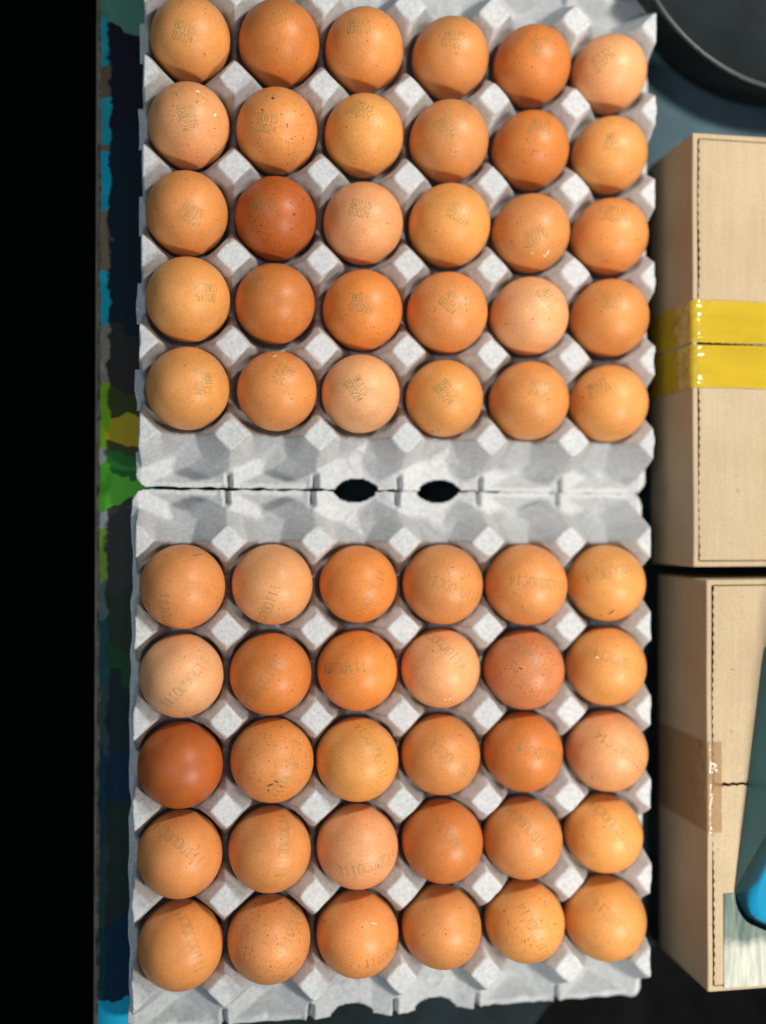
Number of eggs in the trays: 60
